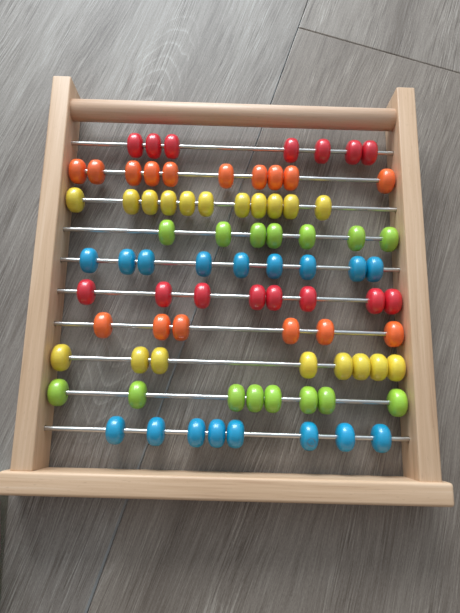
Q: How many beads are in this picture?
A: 82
